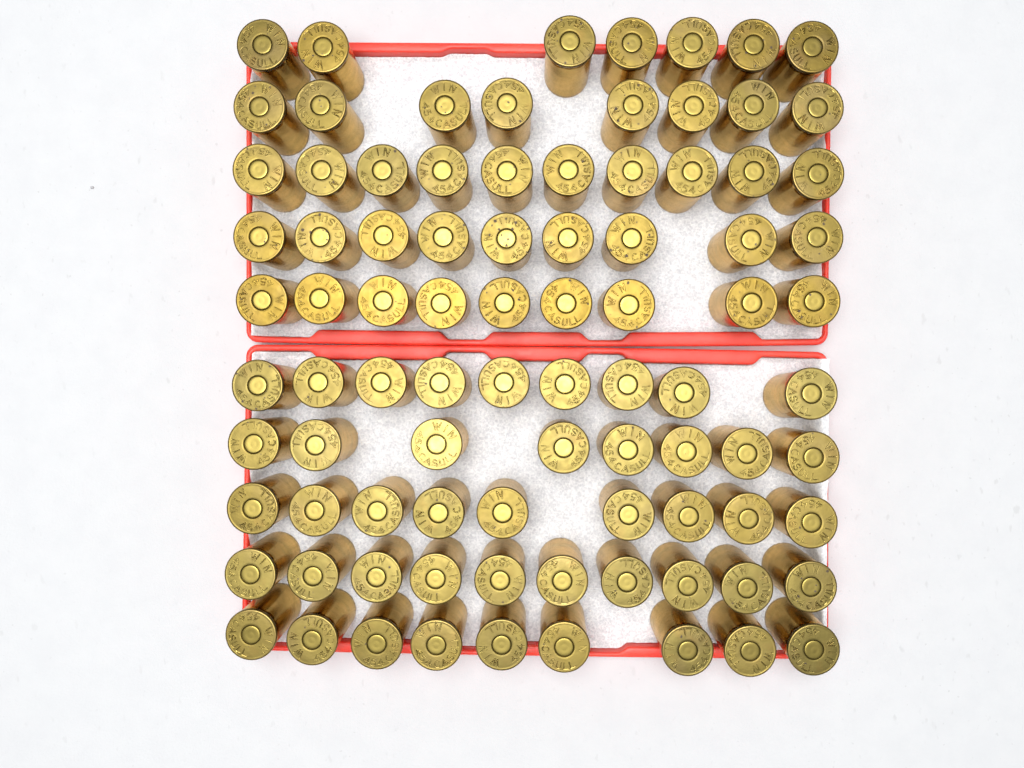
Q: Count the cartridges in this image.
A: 88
